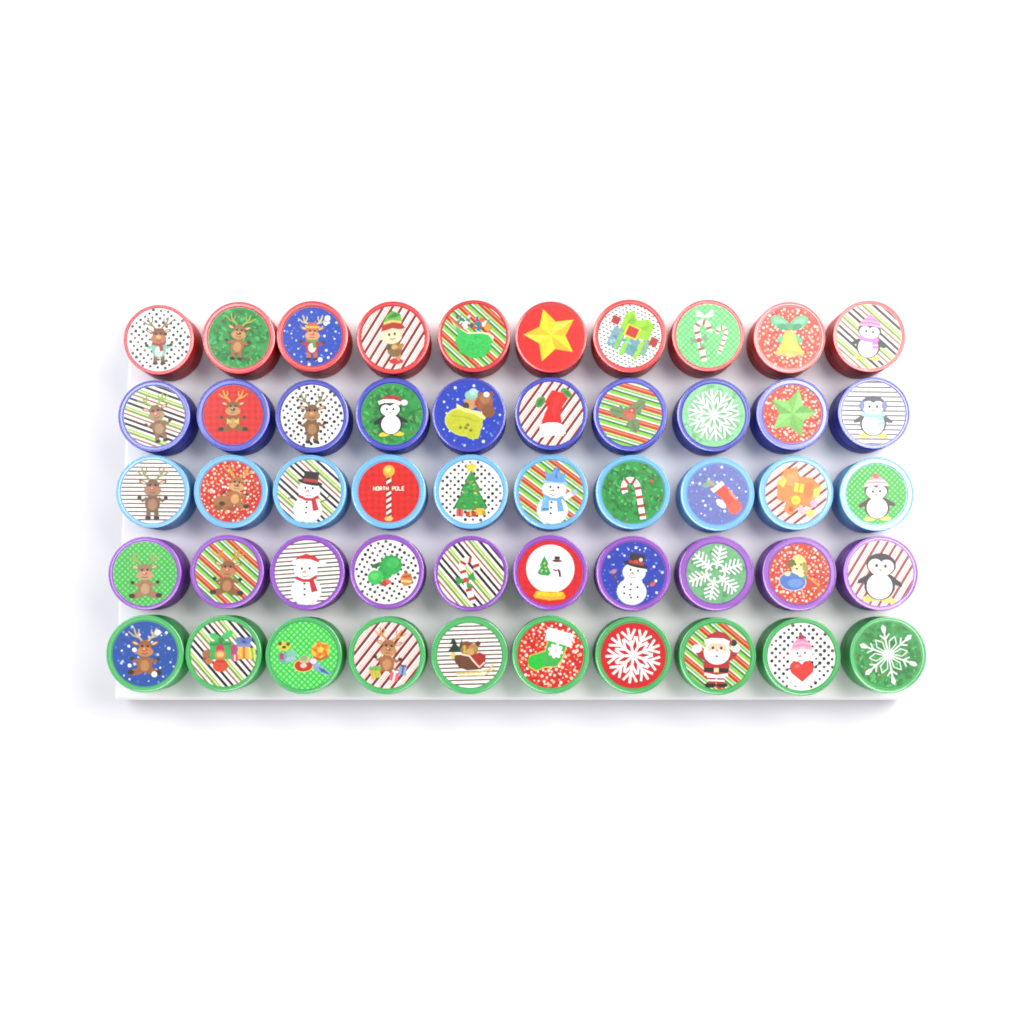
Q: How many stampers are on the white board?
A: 50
